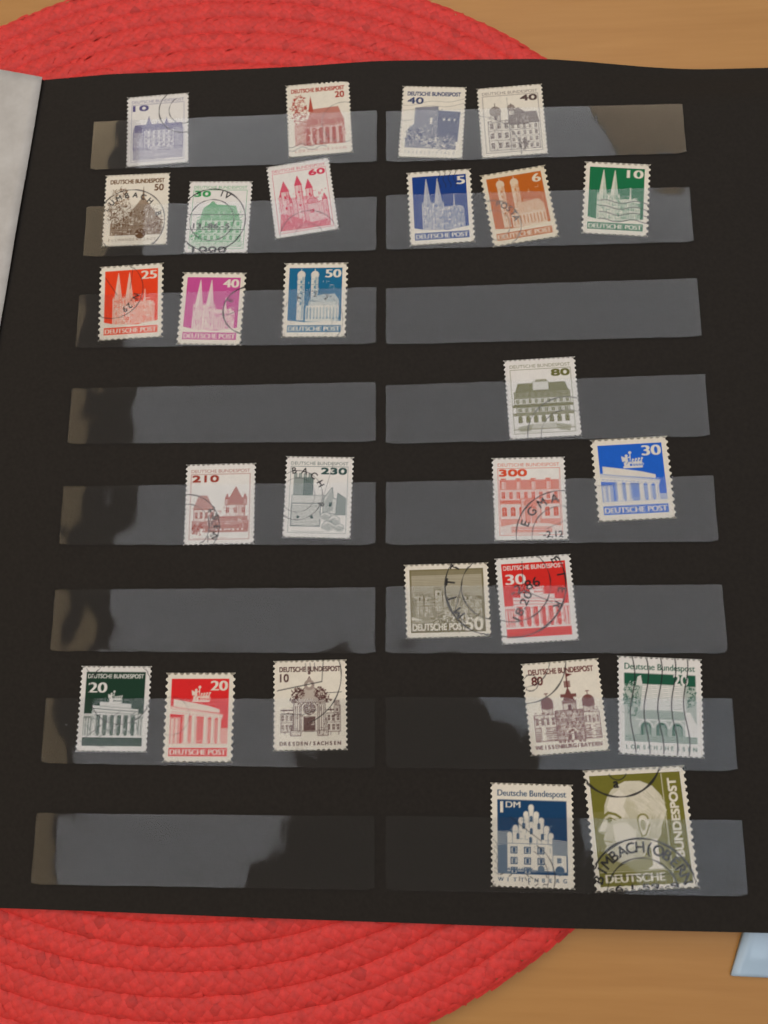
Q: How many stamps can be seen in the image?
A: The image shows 27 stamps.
